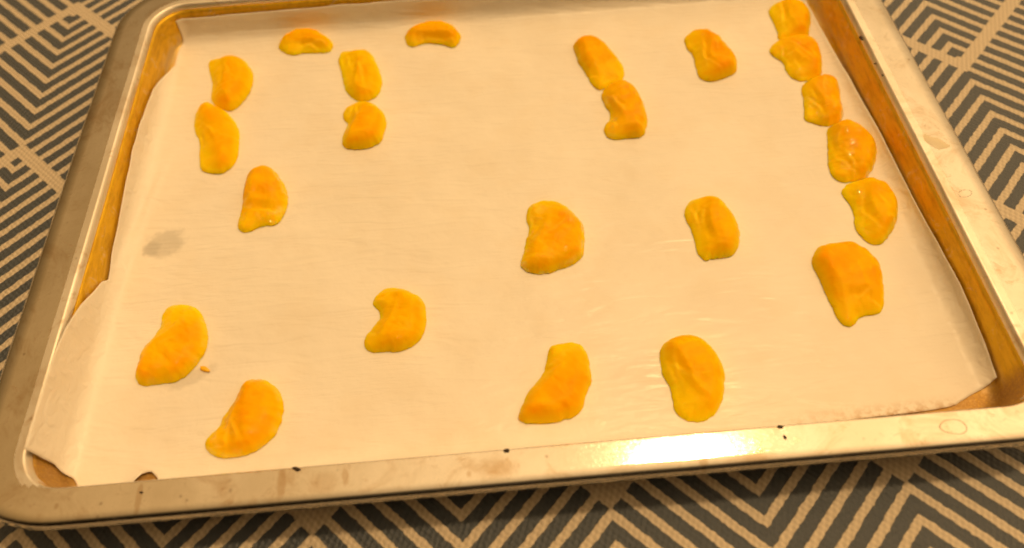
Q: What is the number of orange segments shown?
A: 23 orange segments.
